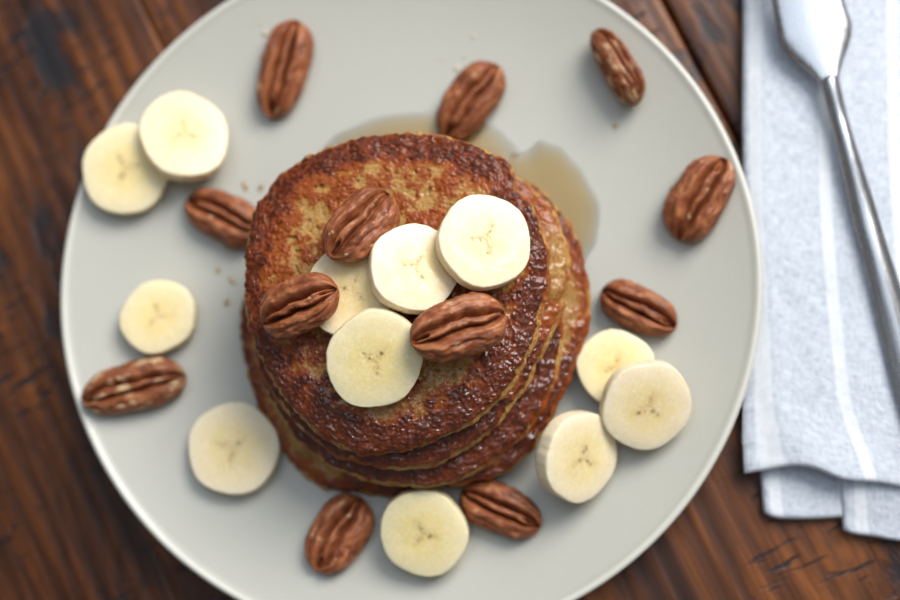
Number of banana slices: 12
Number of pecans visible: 12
